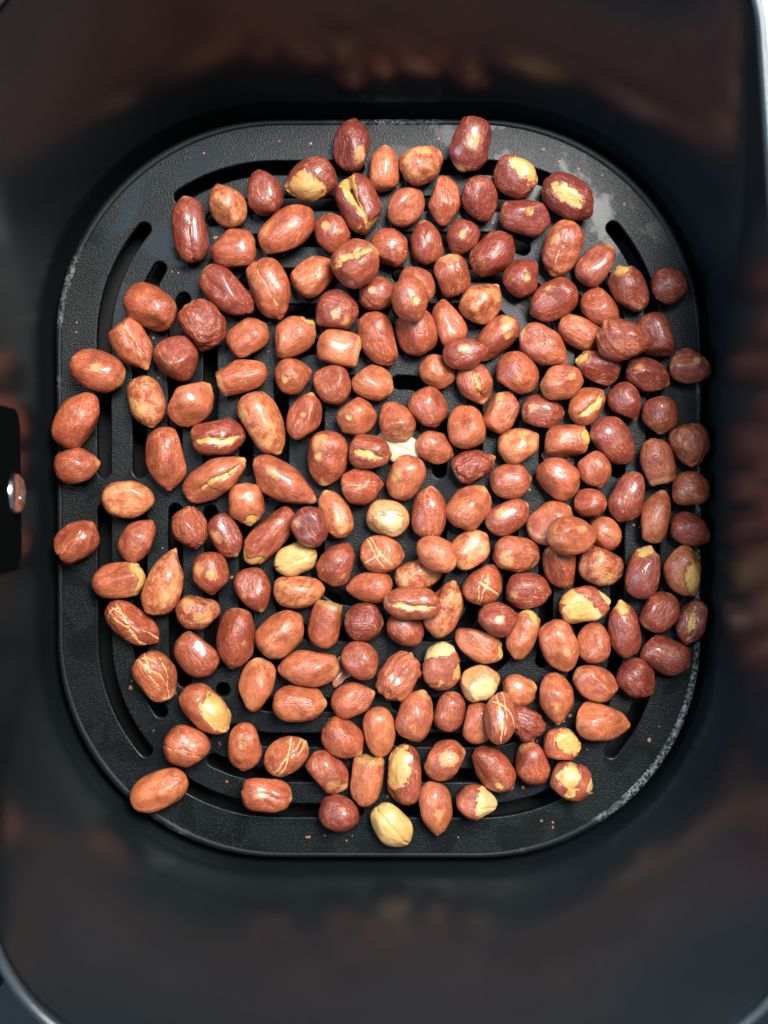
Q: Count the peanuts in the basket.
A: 200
